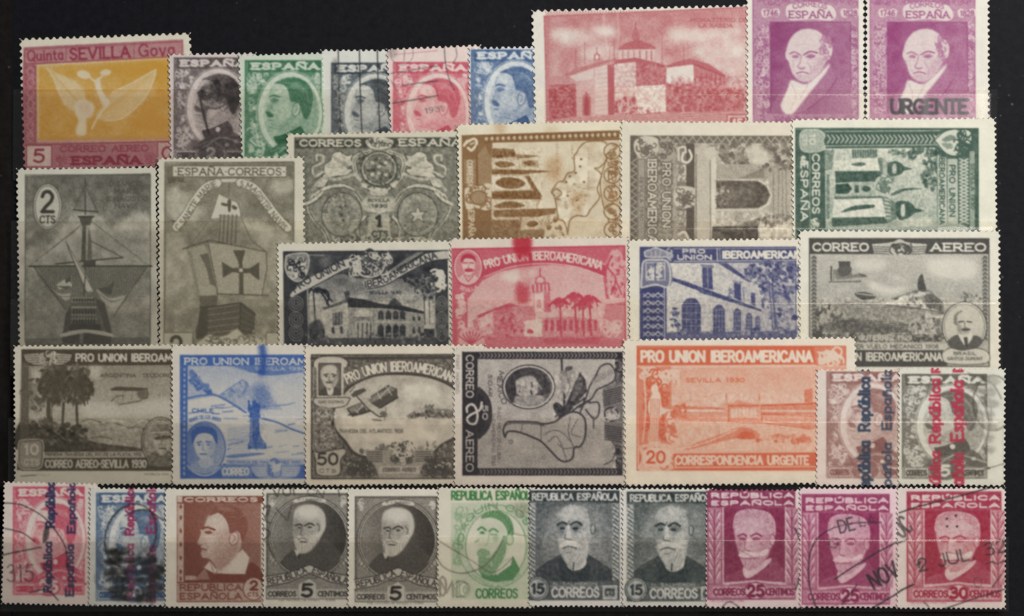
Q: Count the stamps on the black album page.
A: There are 37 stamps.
